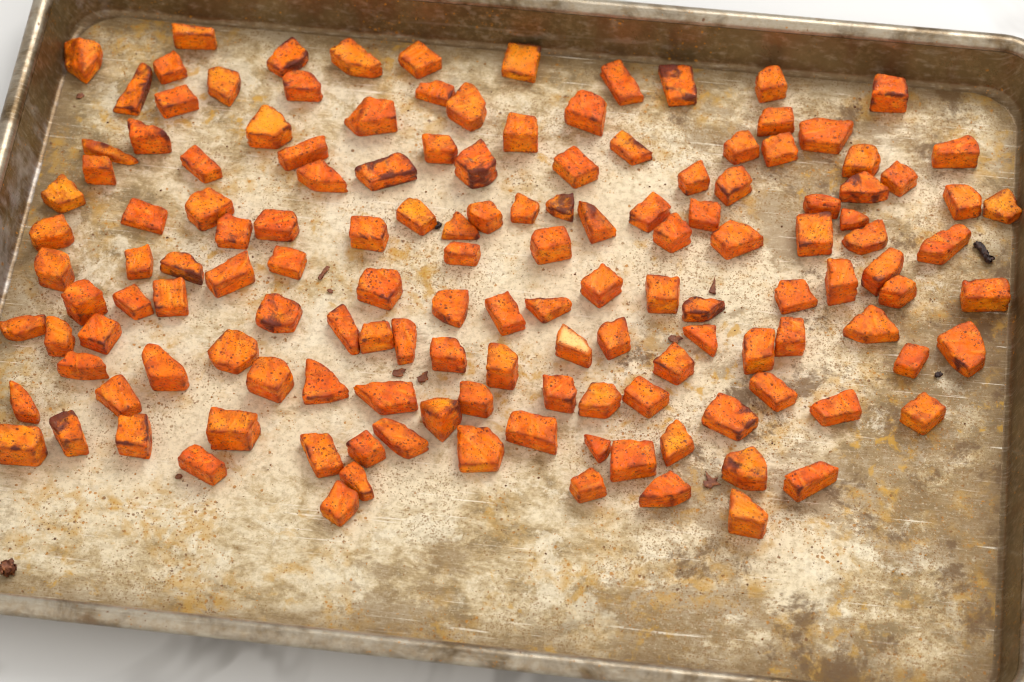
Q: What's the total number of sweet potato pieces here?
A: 143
